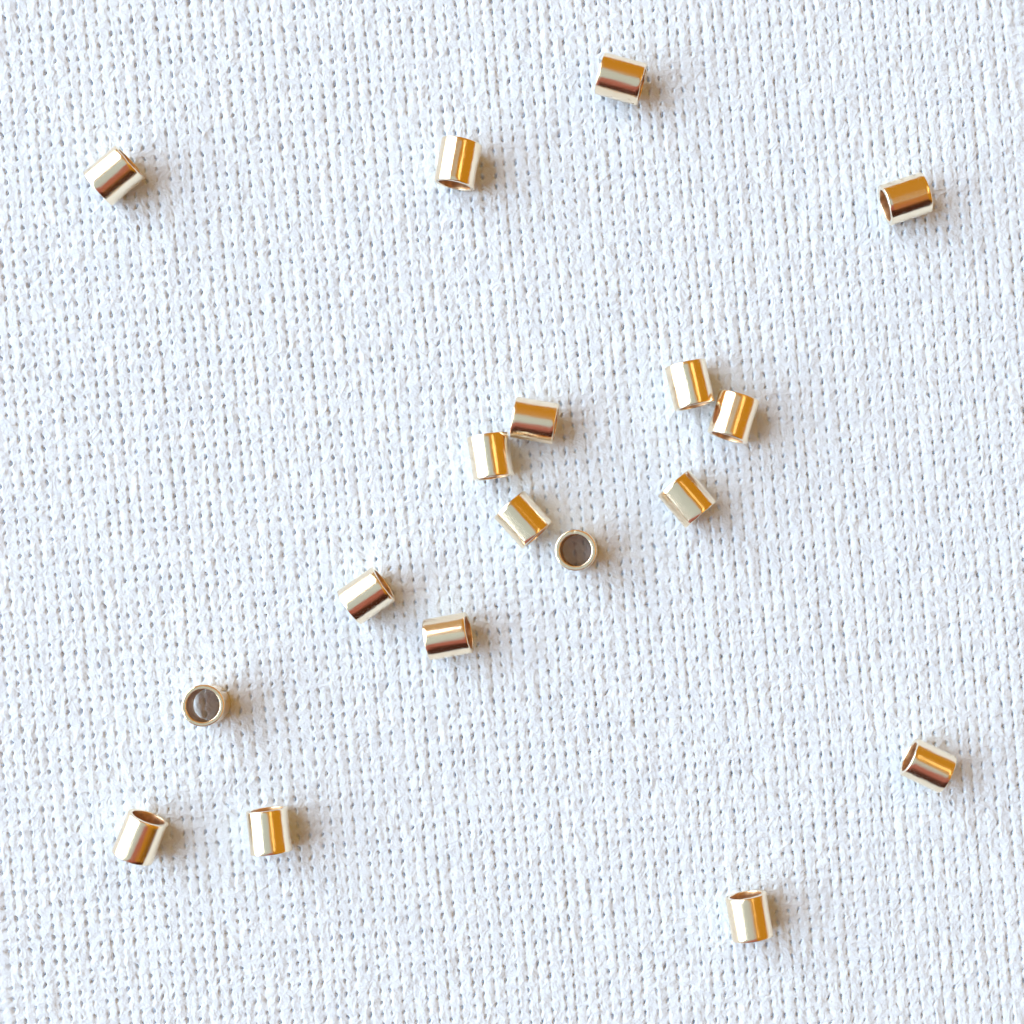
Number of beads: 18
